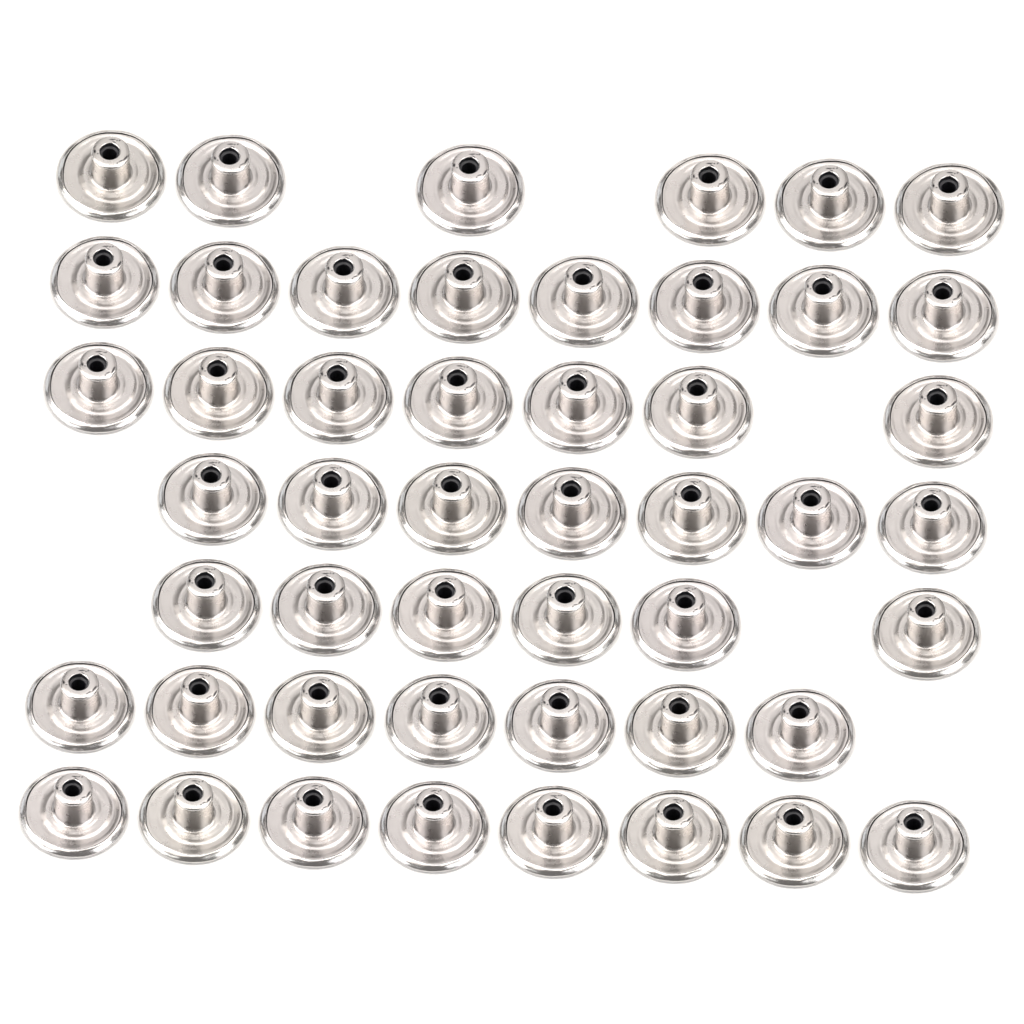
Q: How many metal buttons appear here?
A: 49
